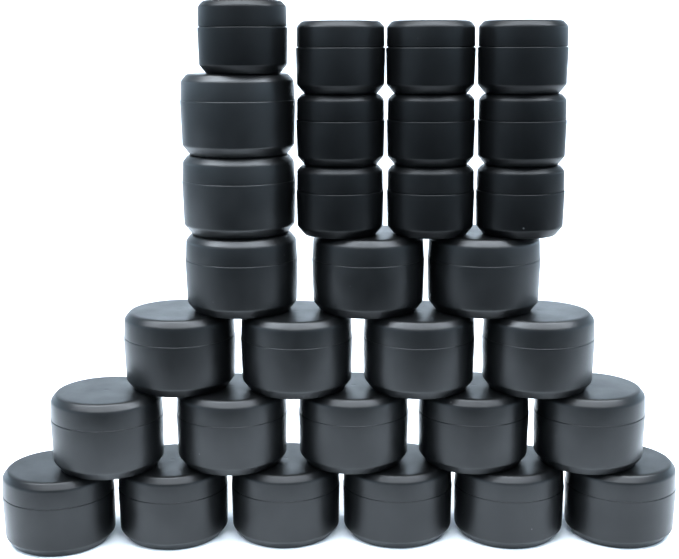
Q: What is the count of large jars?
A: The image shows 20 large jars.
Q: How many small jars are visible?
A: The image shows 10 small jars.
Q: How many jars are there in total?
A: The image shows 30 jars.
